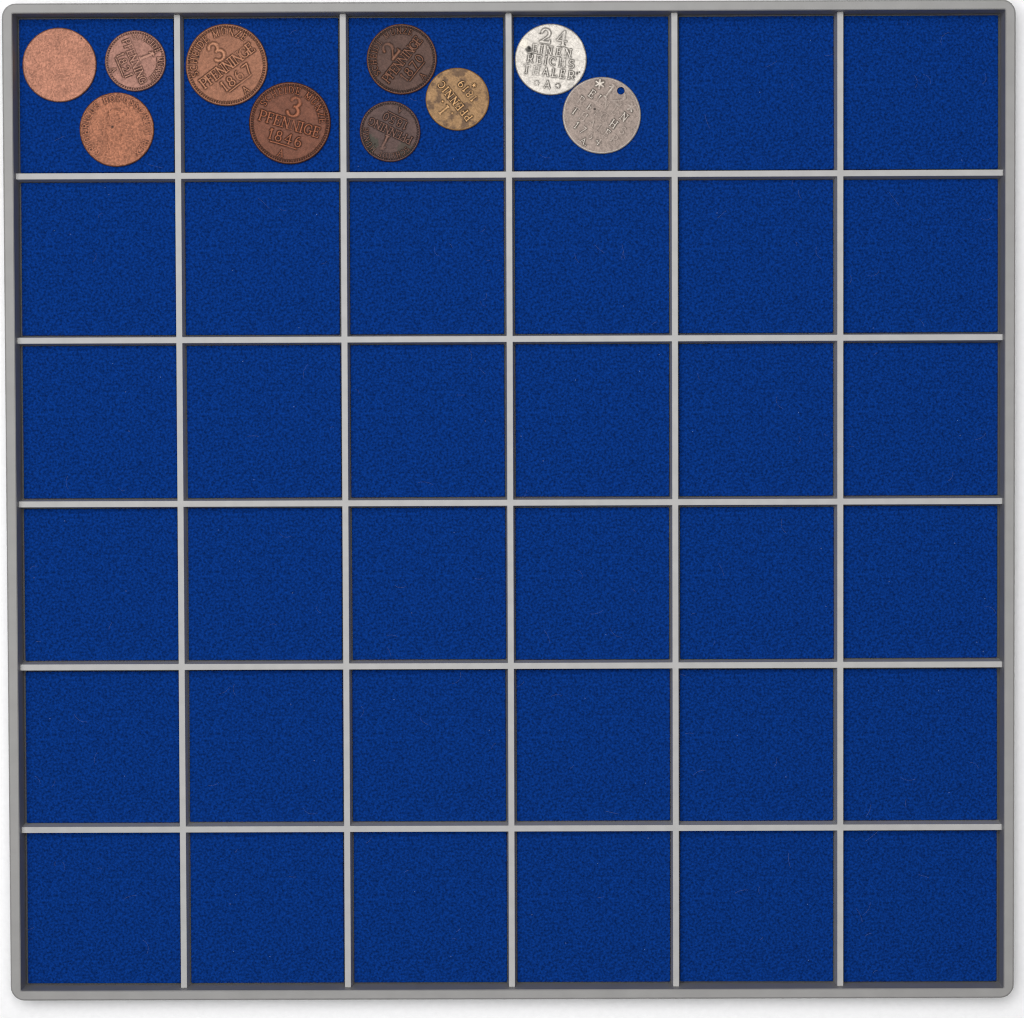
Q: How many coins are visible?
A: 10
